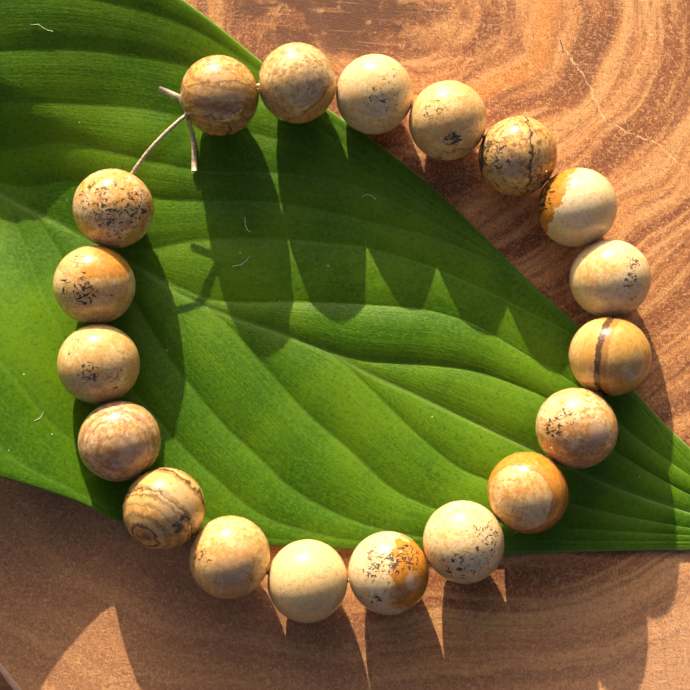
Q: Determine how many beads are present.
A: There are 19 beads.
